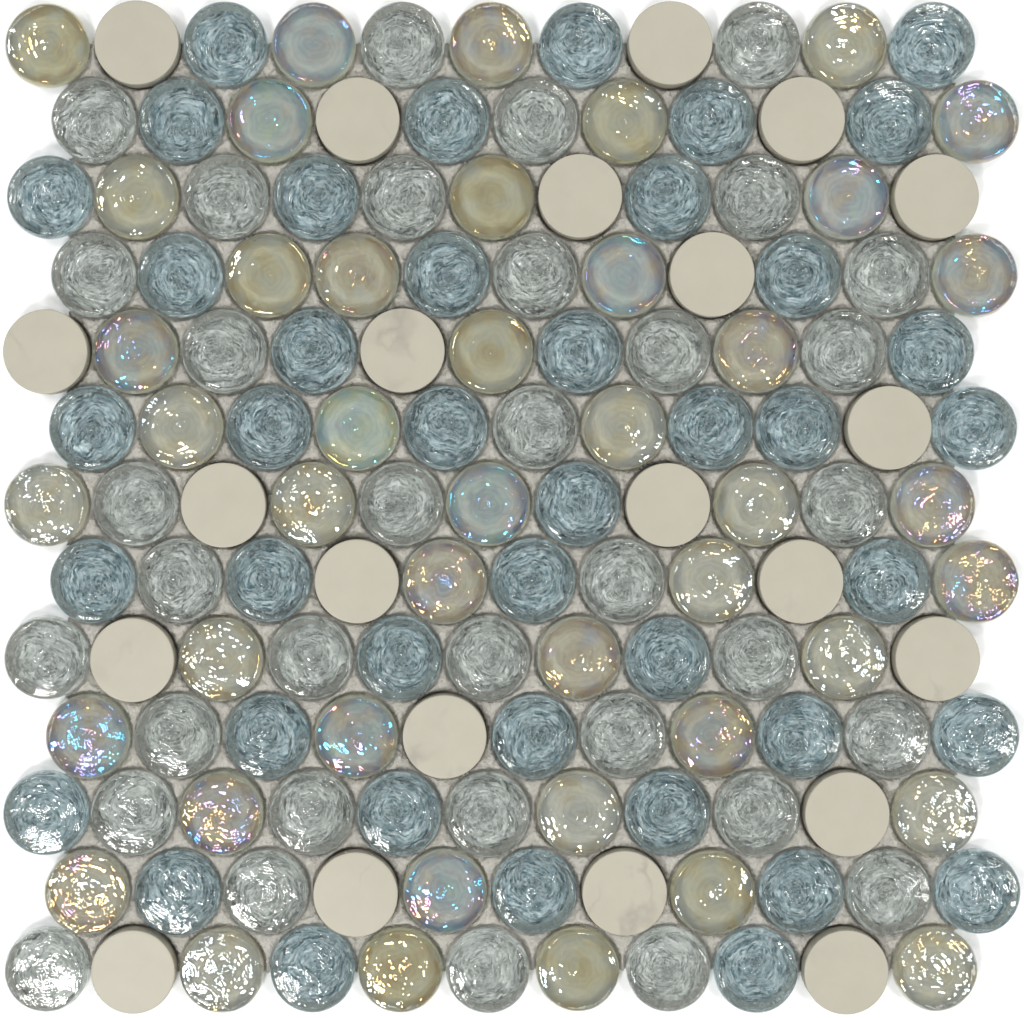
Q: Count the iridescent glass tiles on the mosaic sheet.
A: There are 44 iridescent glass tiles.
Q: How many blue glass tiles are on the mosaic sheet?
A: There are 42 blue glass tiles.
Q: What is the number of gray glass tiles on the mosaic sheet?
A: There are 35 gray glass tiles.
